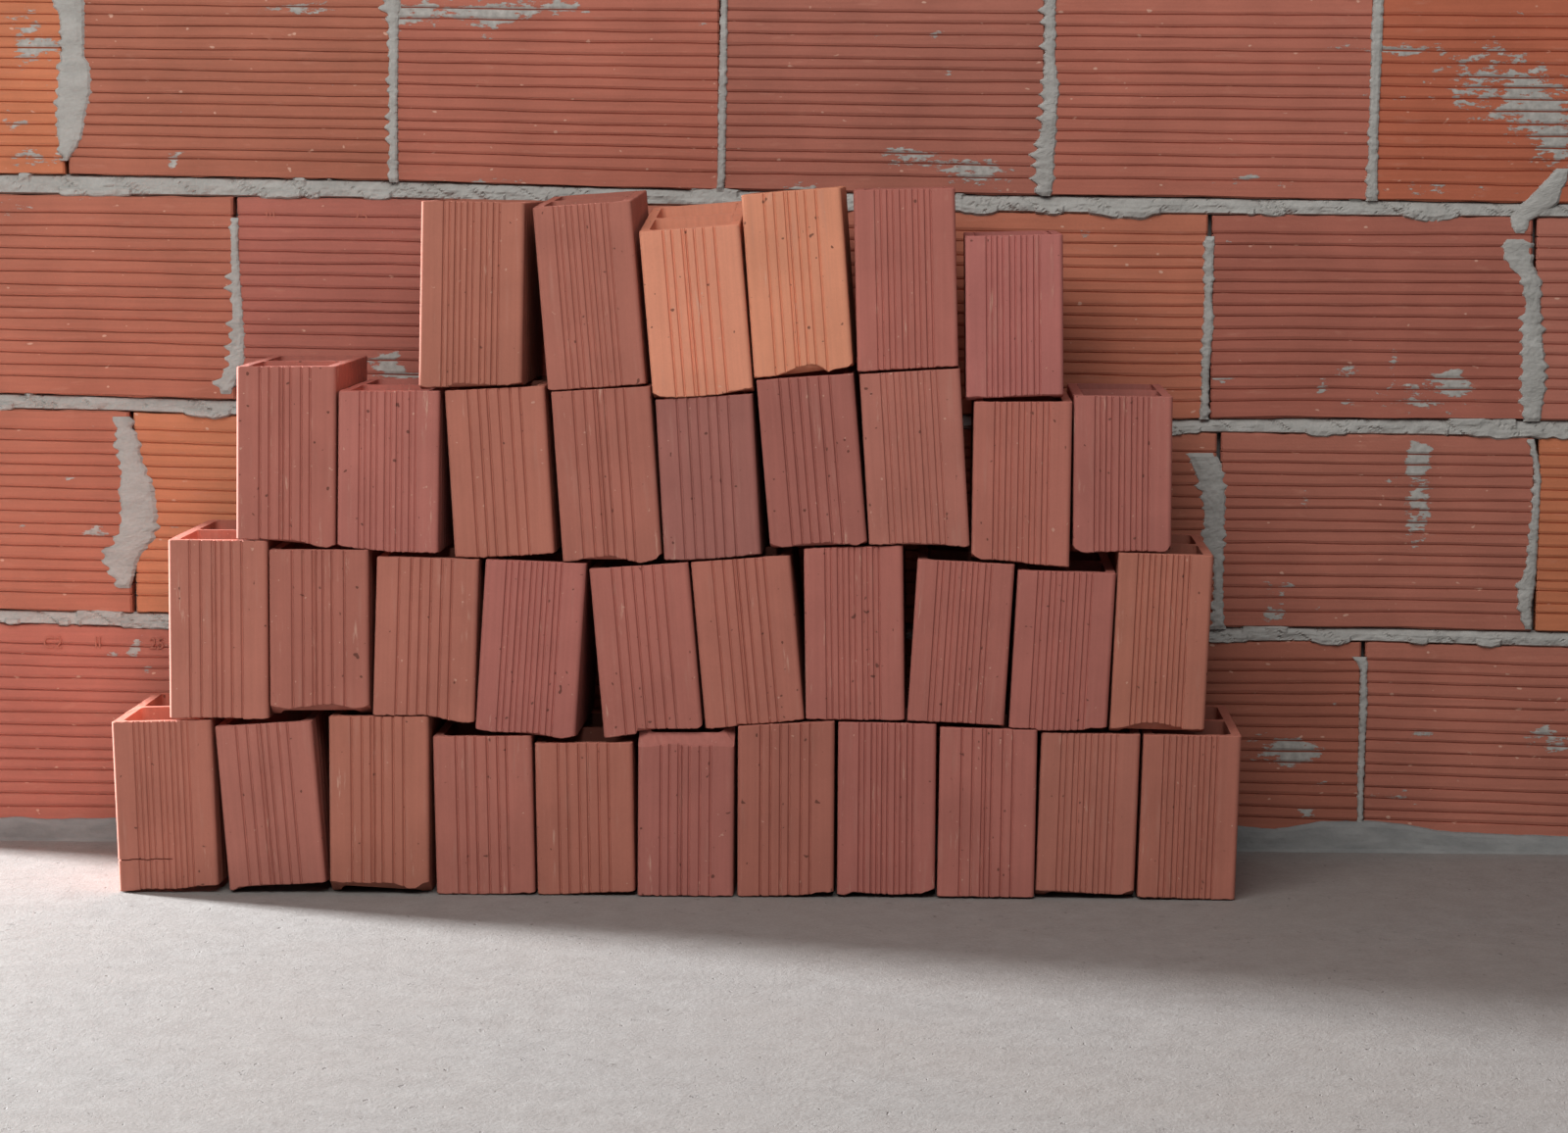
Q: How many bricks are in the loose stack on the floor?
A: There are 36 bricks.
